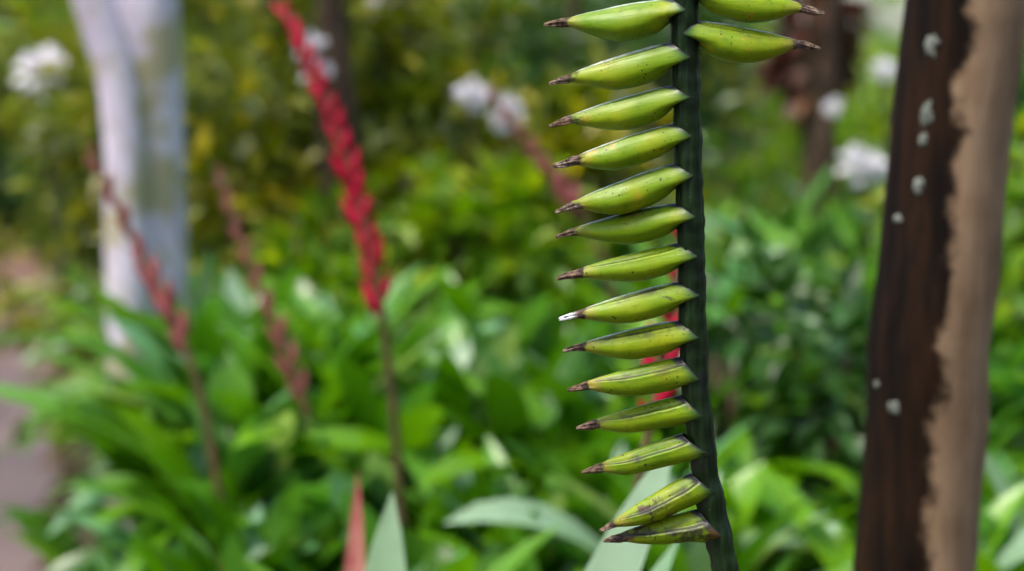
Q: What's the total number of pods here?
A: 16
